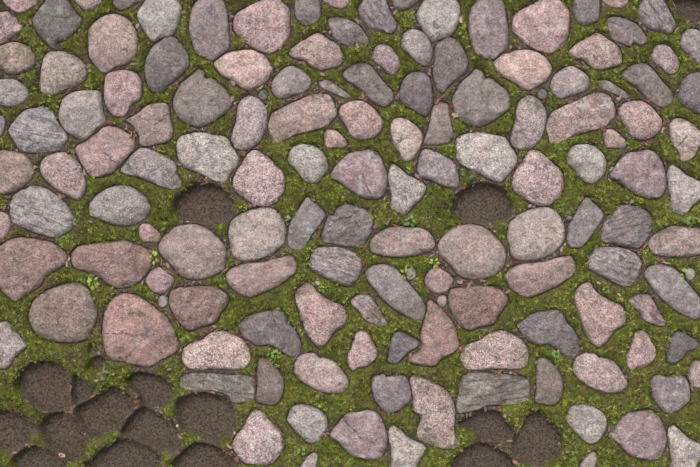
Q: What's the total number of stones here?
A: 142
